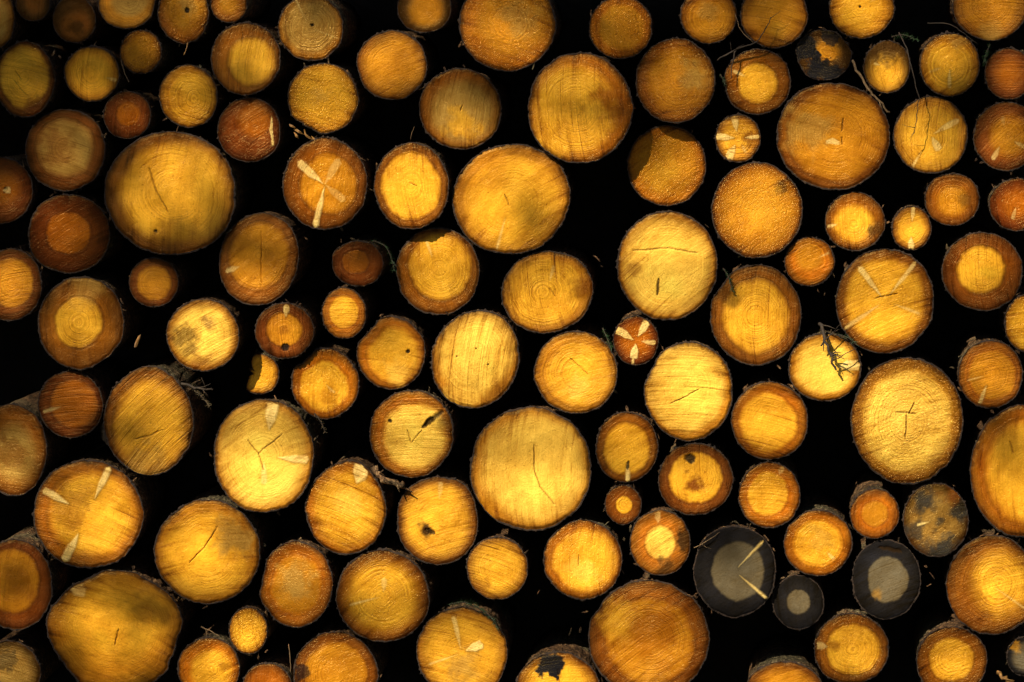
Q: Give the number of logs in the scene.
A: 116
